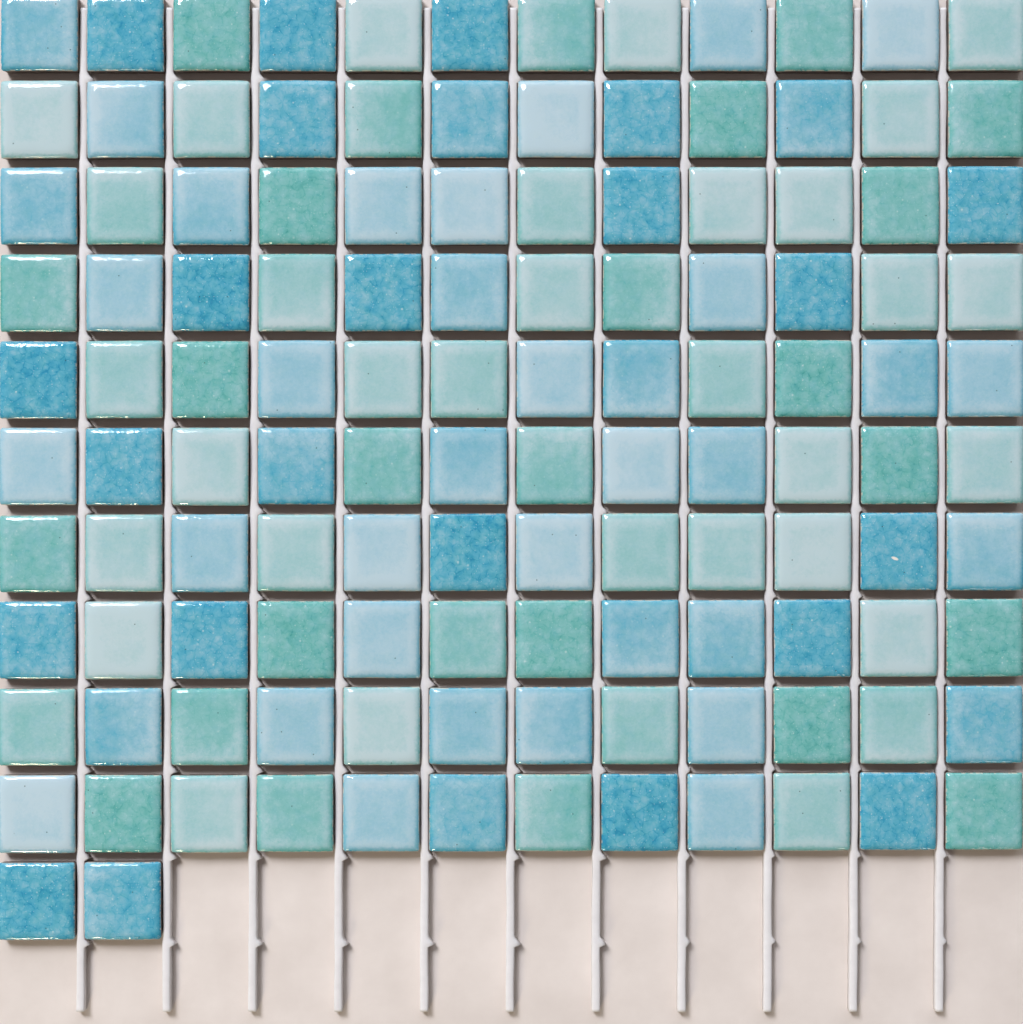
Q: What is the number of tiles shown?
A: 122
